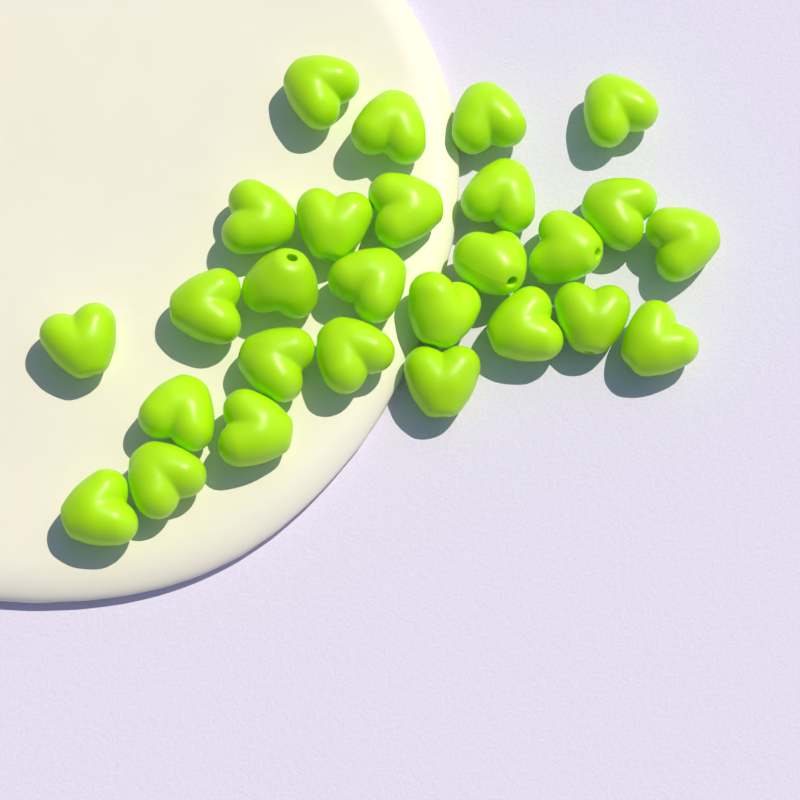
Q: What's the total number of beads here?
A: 27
